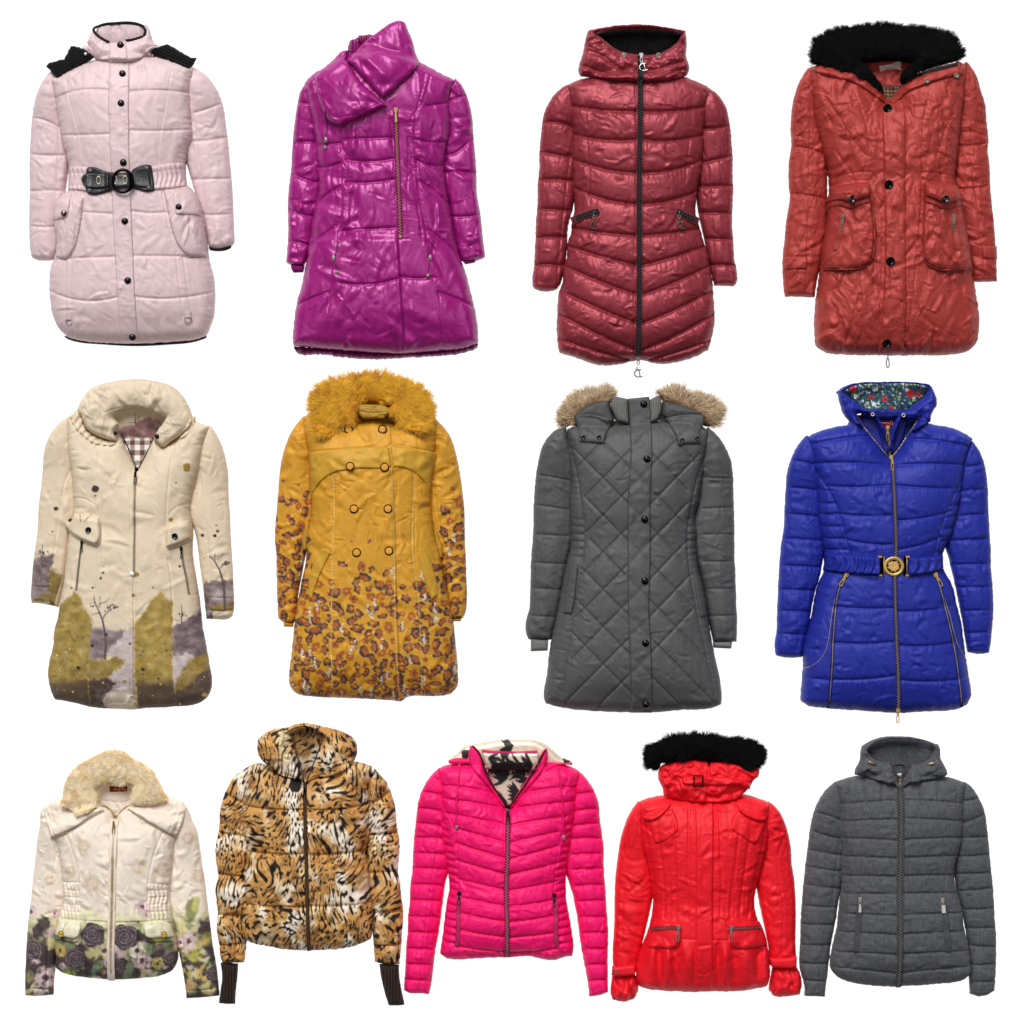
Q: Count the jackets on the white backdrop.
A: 13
